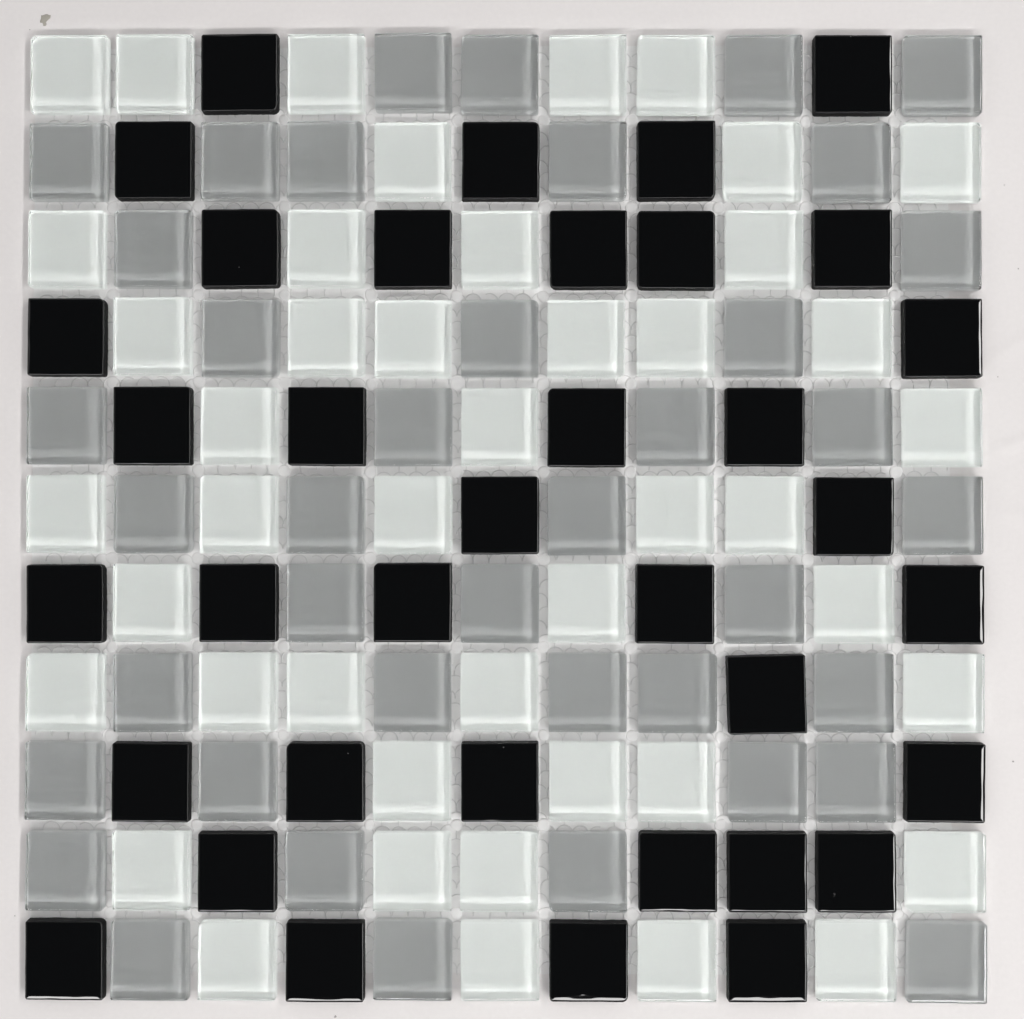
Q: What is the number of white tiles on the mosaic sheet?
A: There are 45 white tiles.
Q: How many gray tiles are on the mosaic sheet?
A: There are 40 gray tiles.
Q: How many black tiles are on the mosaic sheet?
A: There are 36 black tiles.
